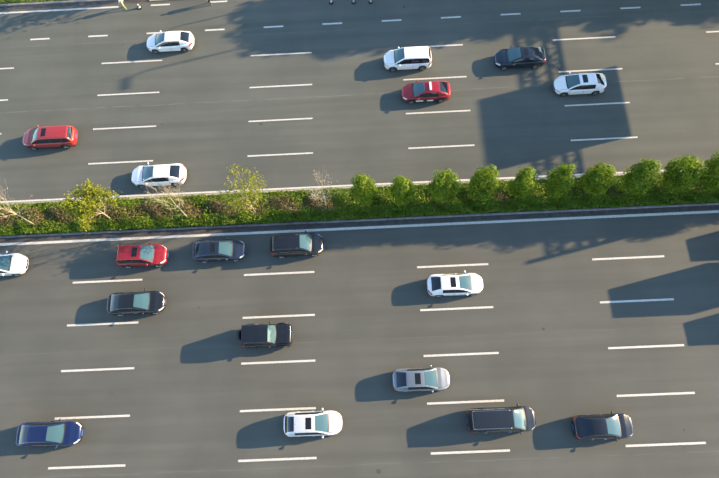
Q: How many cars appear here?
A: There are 19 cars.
